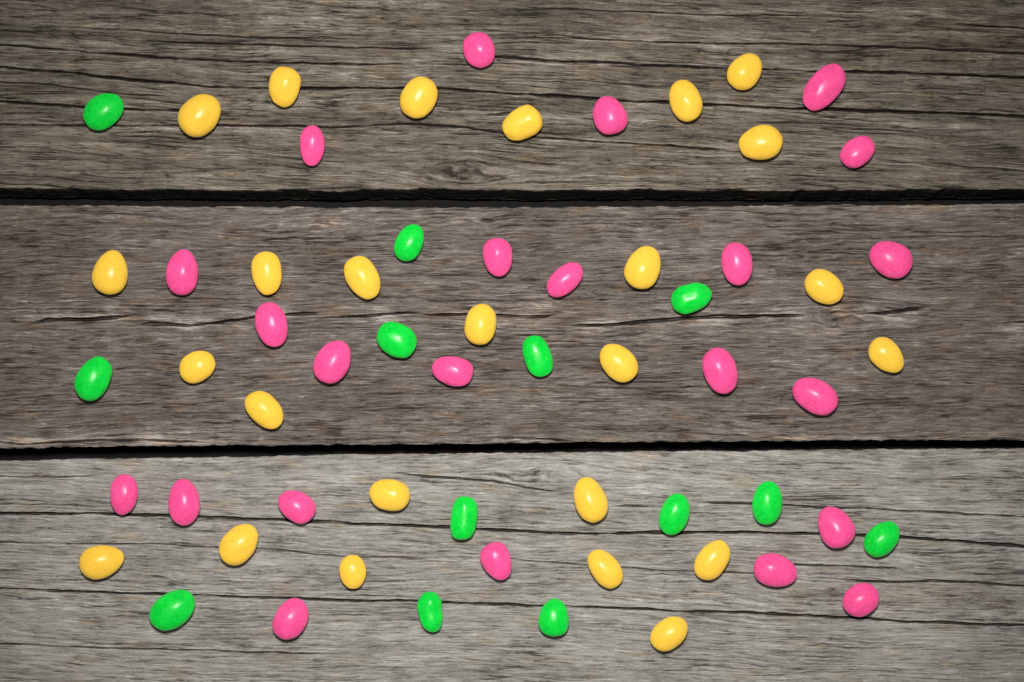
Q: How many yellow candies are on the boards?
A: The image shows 25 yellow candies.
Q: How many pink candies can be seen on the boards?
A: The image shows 23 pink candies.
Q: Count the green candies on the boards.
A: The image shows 13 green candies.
